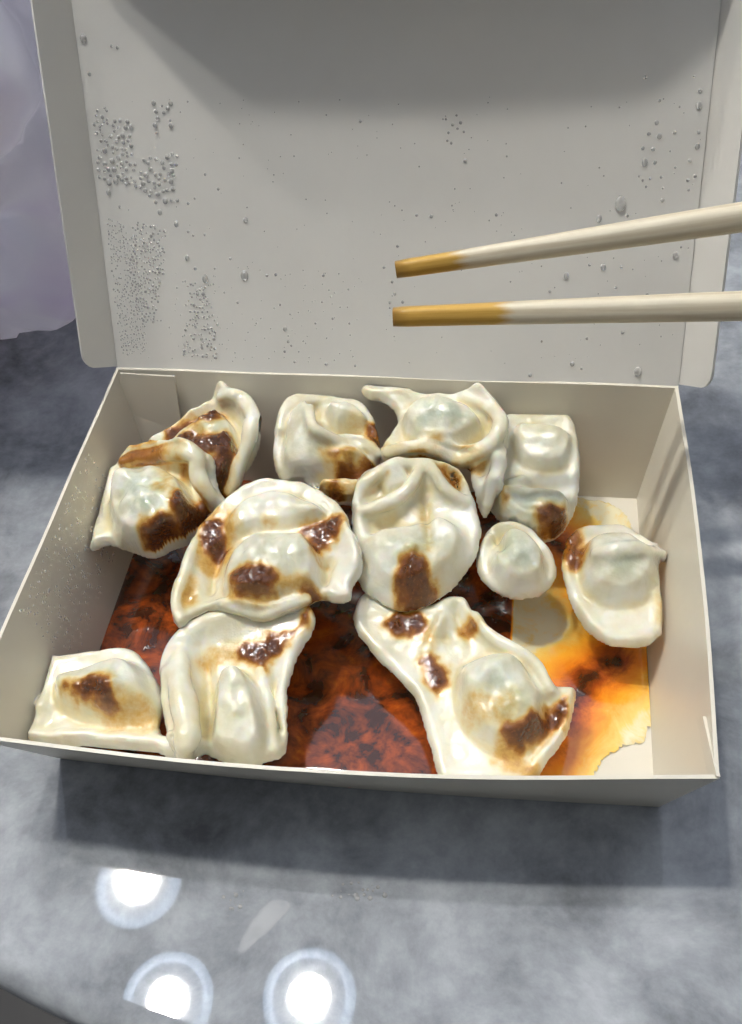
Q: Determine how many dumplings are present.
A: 12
